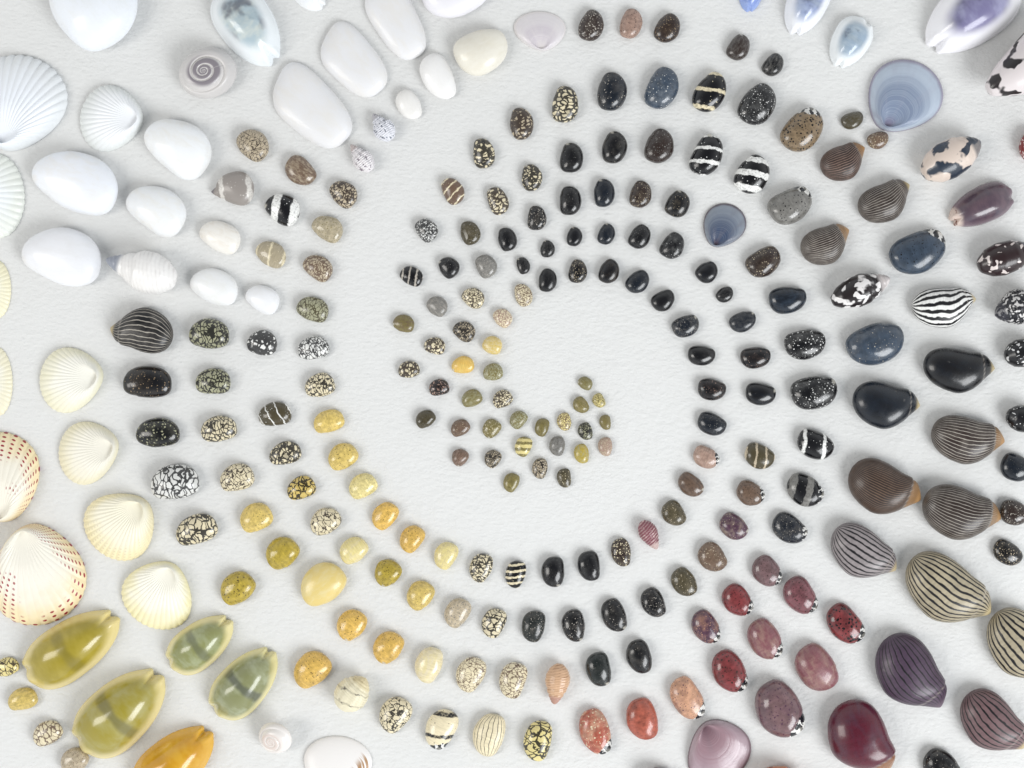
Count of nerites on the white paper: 200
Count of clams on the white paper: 16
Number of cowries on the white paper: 12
